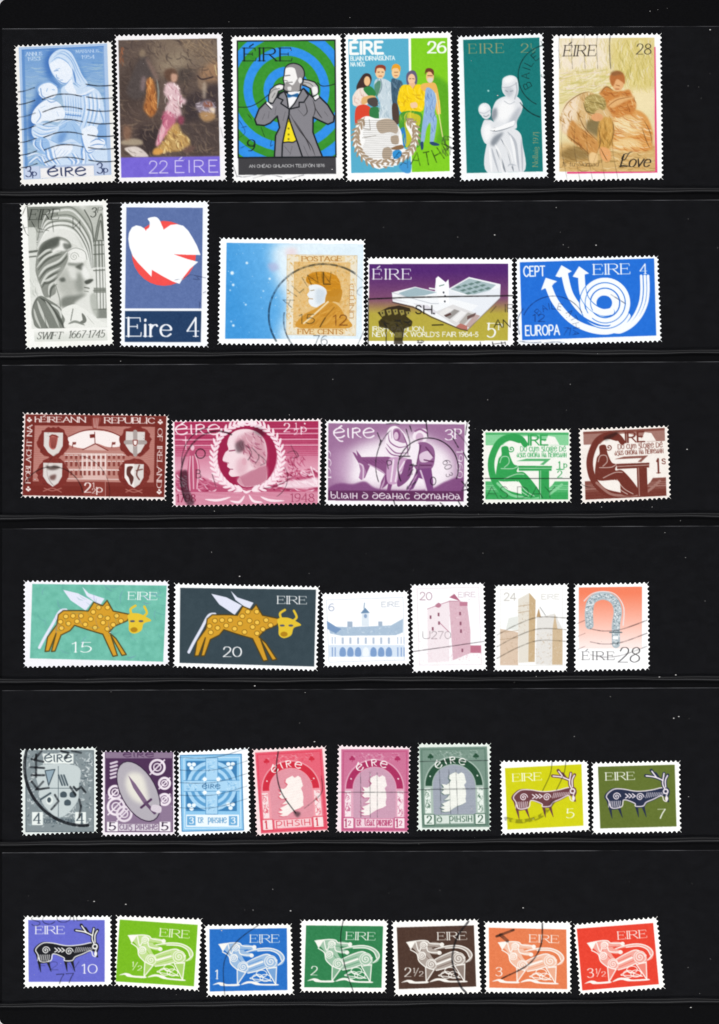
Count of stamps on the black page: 37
